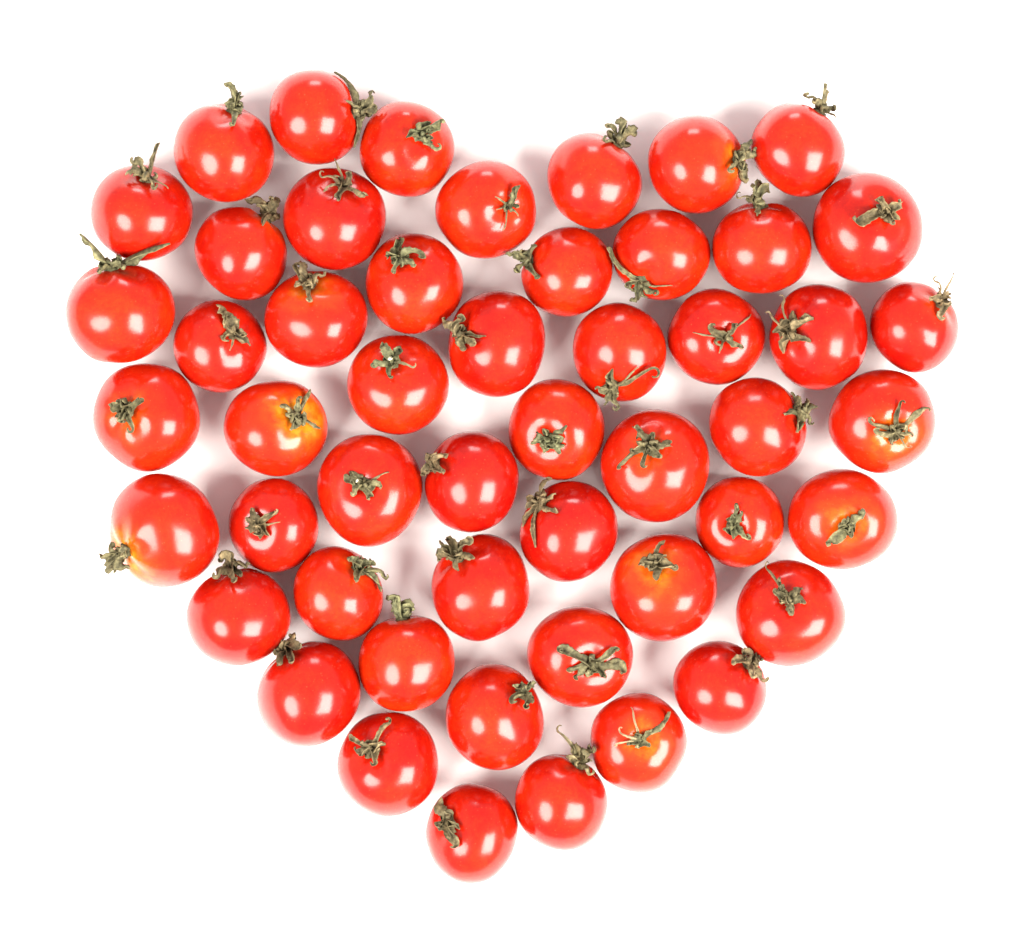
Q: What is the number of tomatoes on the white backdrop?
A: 51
